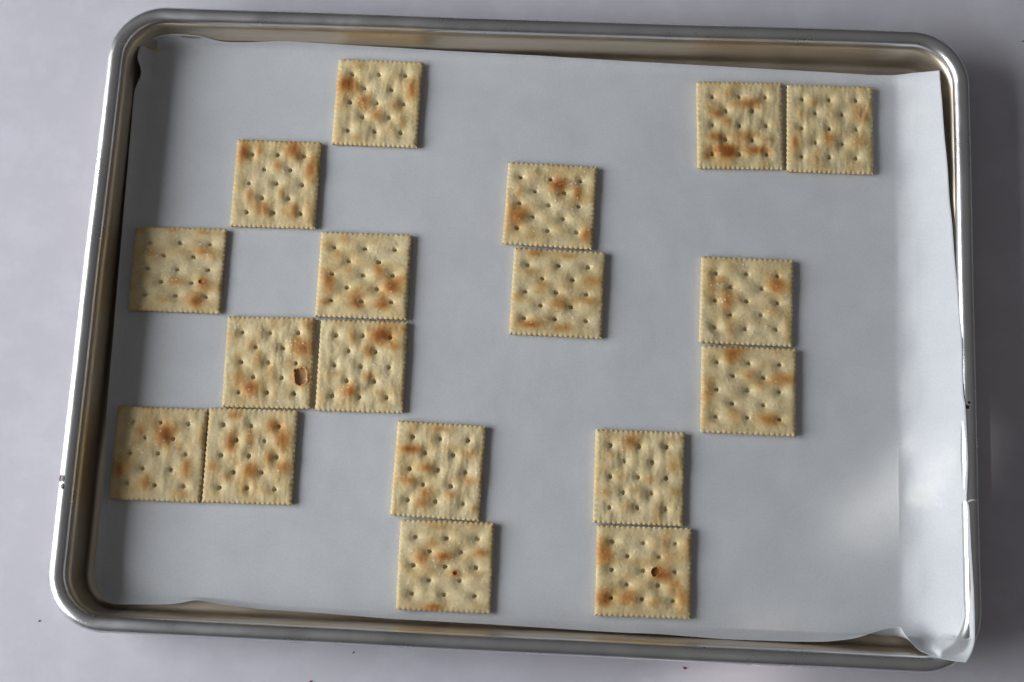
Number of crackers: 18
